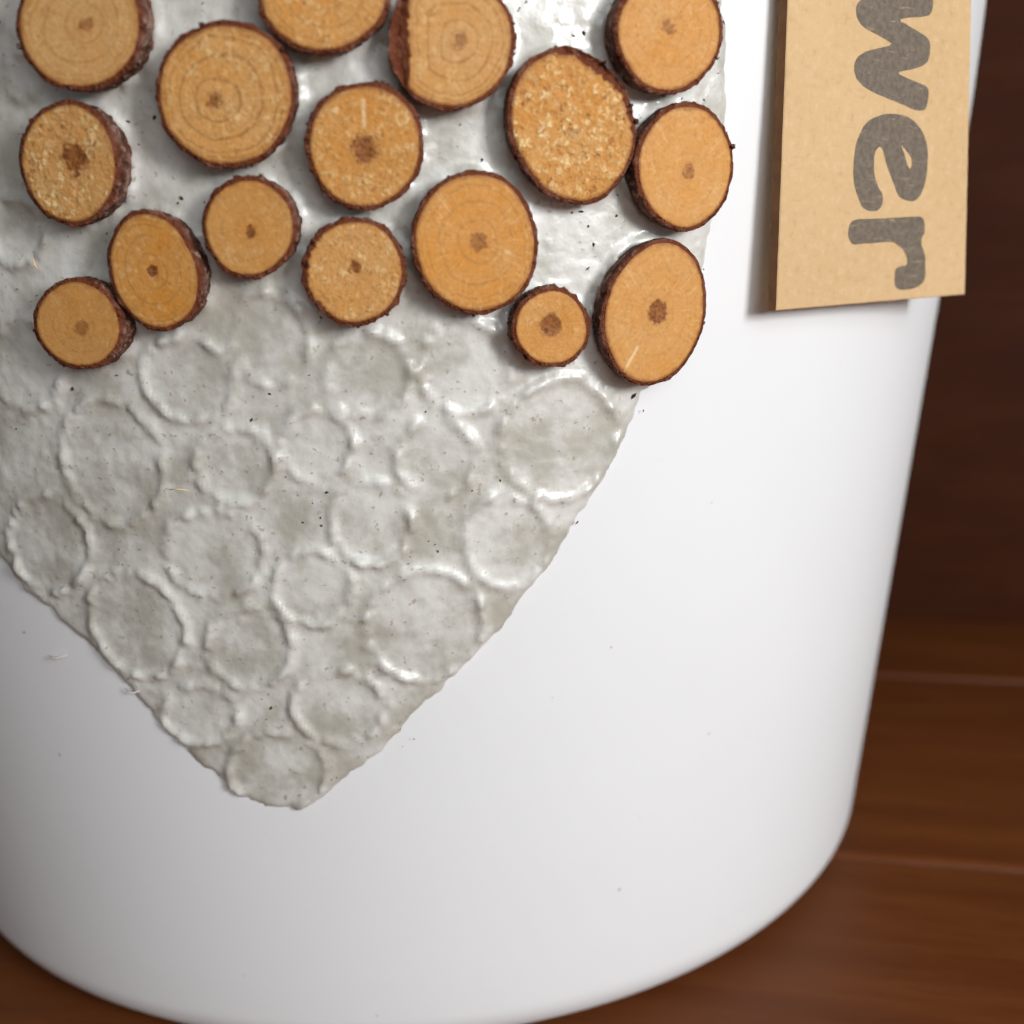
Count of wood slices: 16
